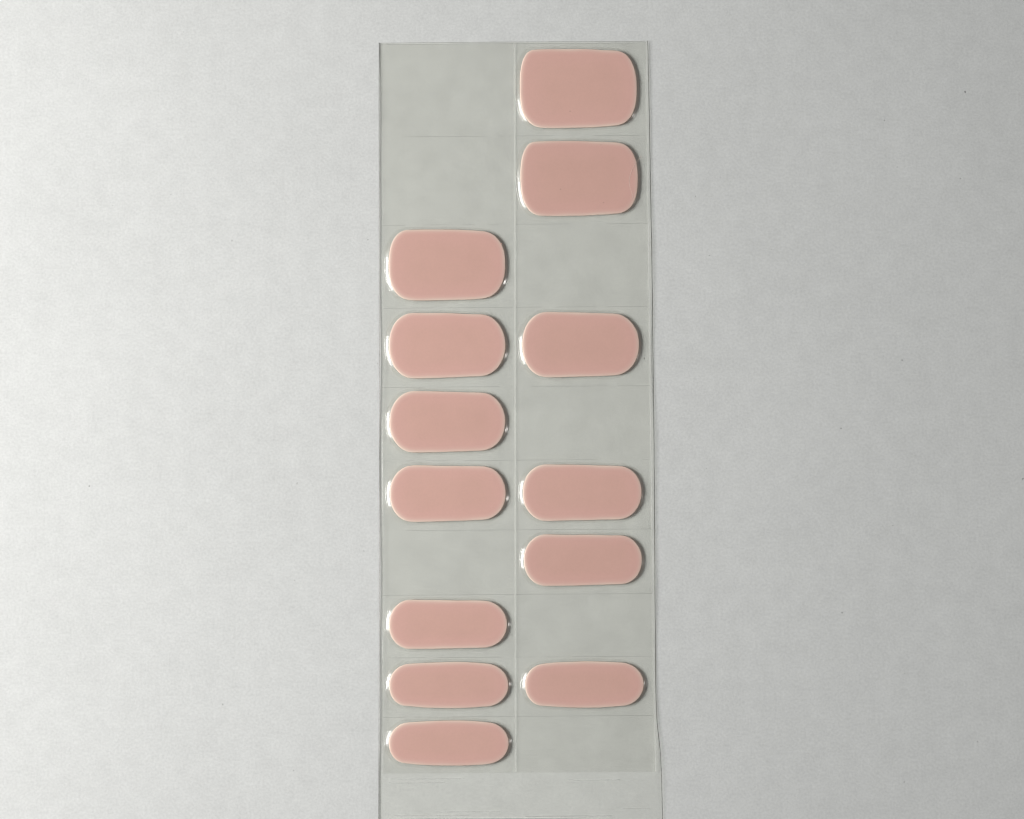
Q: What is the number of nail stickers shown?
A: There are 13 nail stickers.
